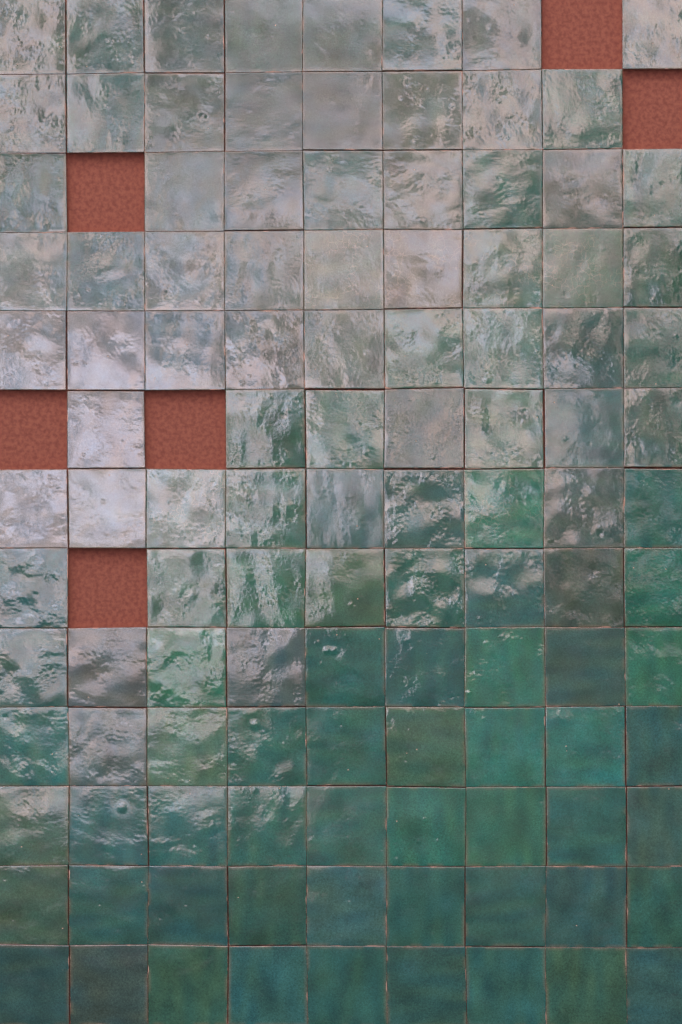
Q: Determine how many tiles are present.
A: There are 111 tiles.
